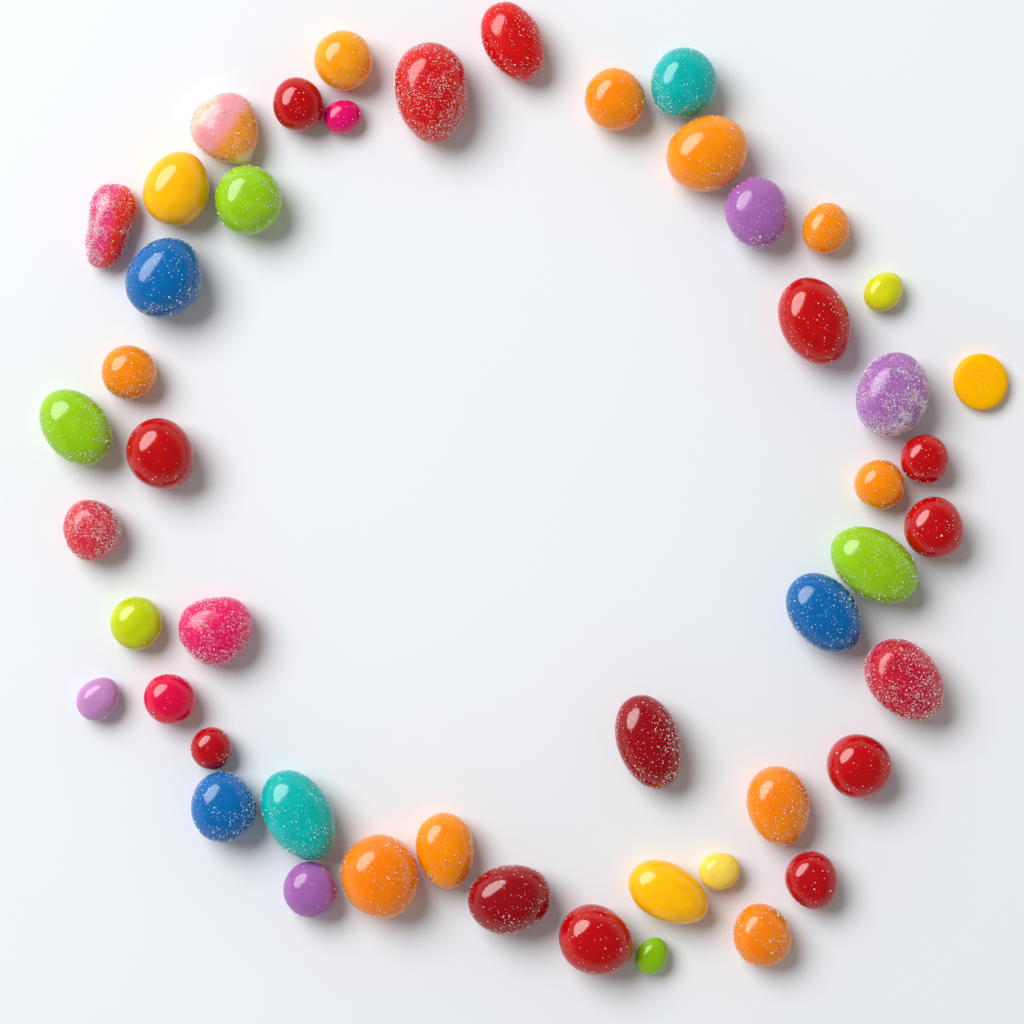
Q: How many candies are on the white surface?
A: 49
